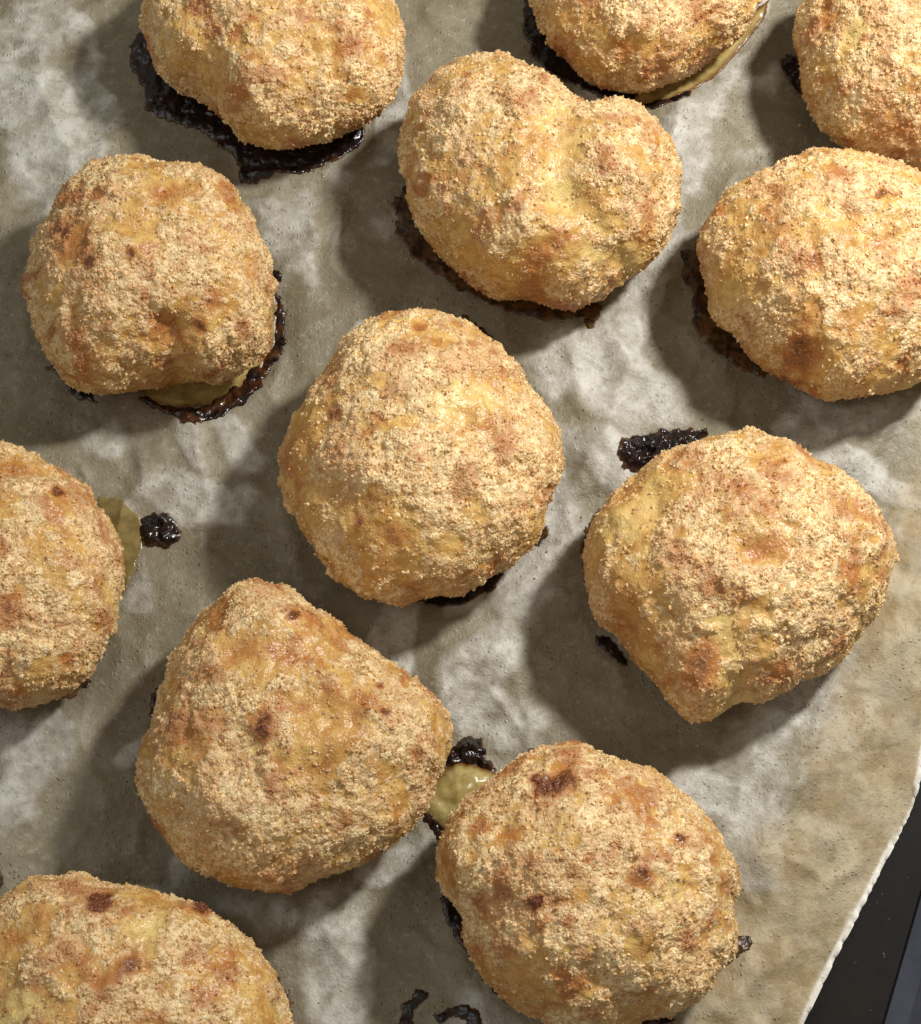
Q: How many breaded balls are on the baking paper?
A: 12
